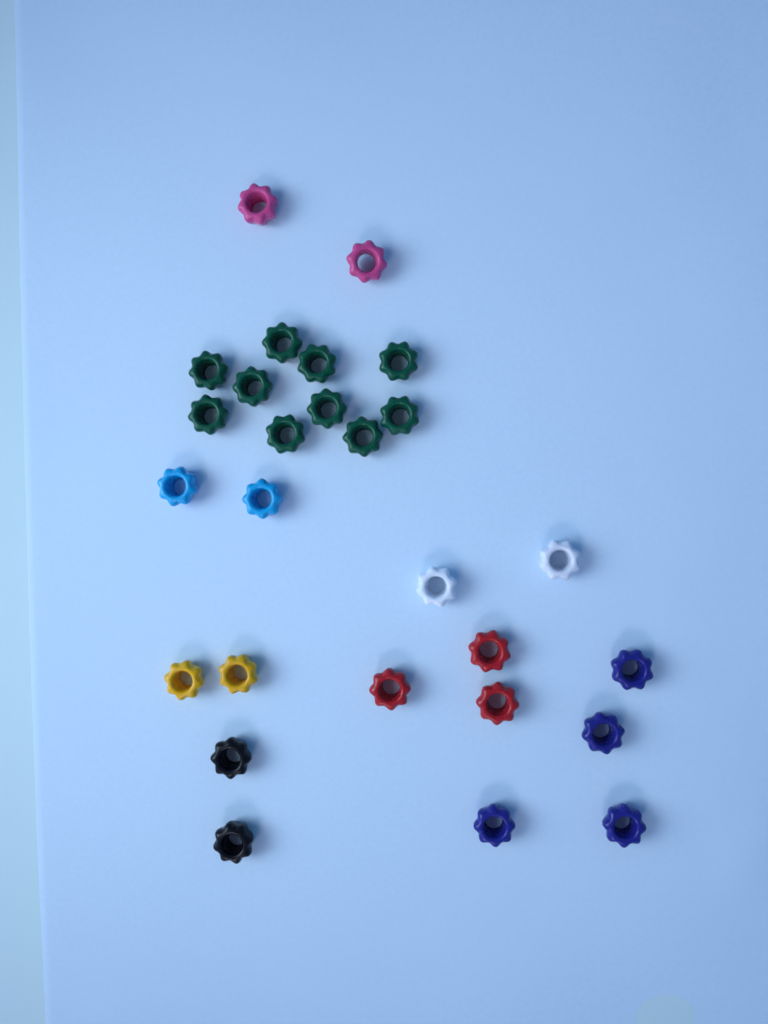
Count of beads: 27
